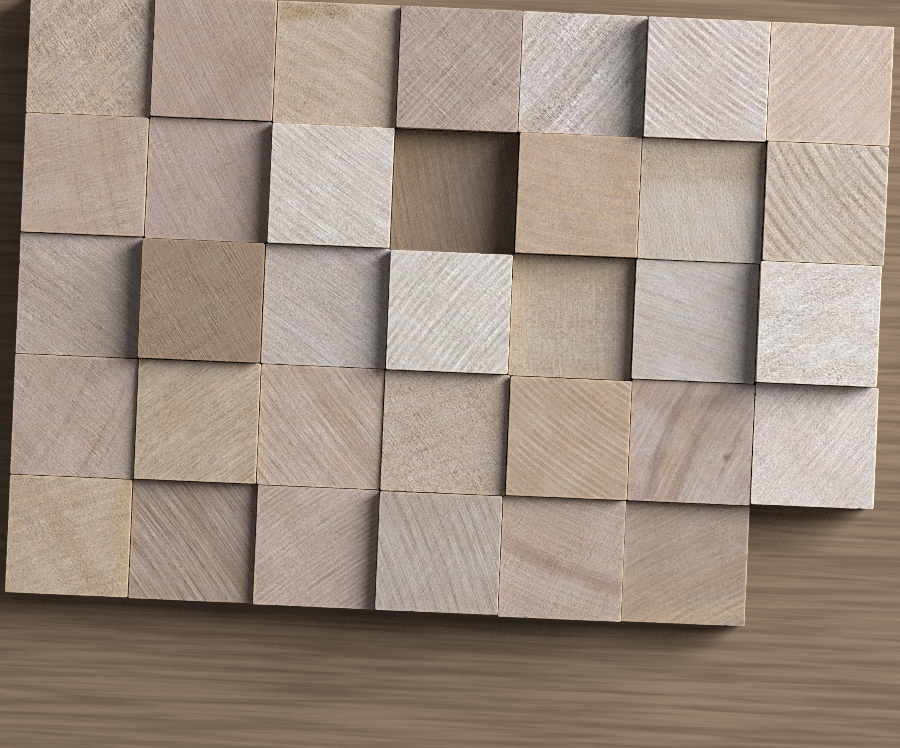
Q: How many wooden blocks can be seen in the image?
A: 34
